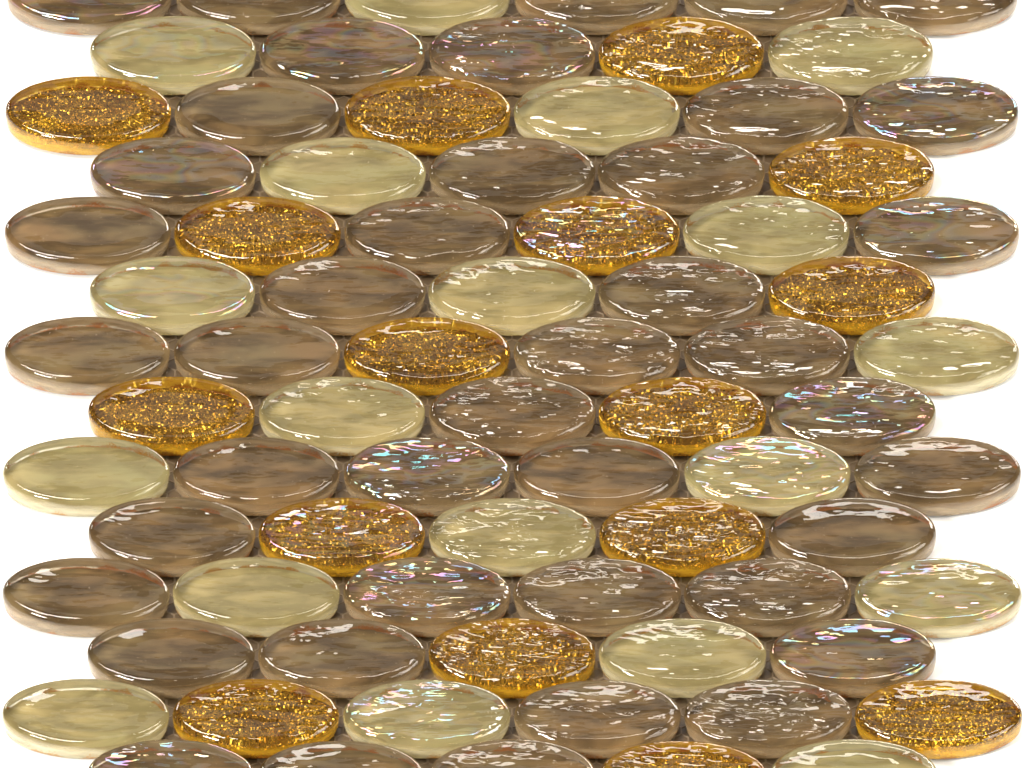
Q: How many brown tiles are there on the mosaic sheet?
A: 42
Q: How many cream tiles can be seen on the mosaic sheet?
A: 19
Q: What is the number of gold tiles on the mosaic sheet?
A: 16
